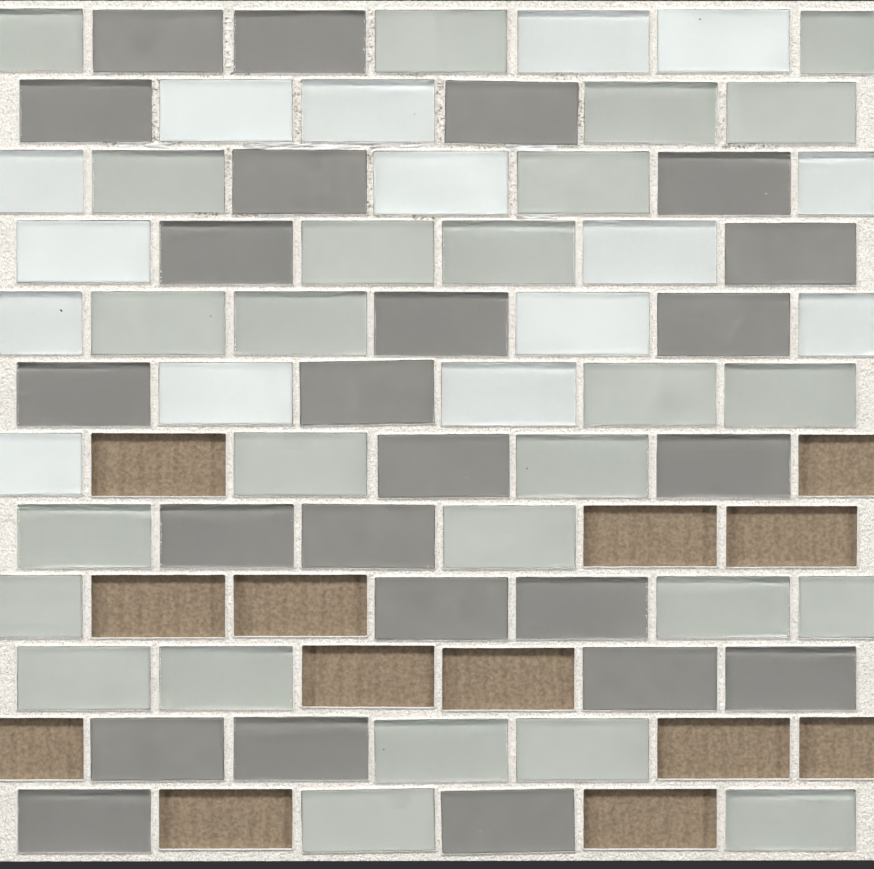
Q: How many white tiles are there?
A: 15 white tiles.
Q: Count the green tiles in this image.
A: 26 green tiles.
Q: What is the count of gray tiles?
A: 24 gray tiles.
